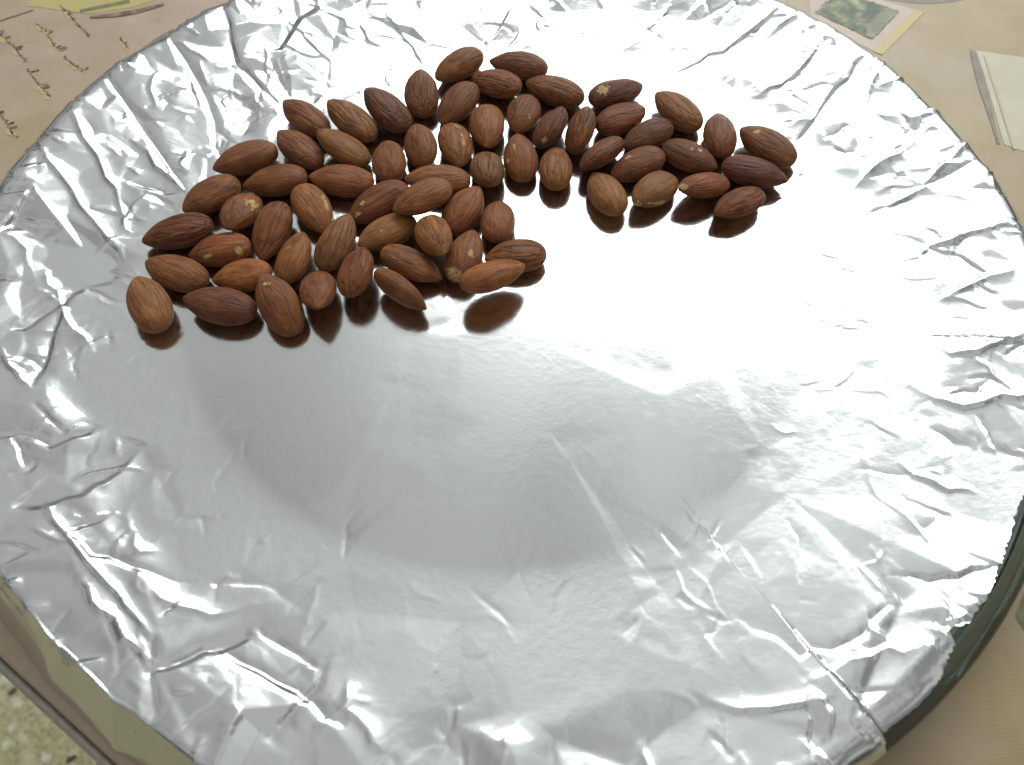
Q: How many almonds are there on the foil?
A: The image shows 65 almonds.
